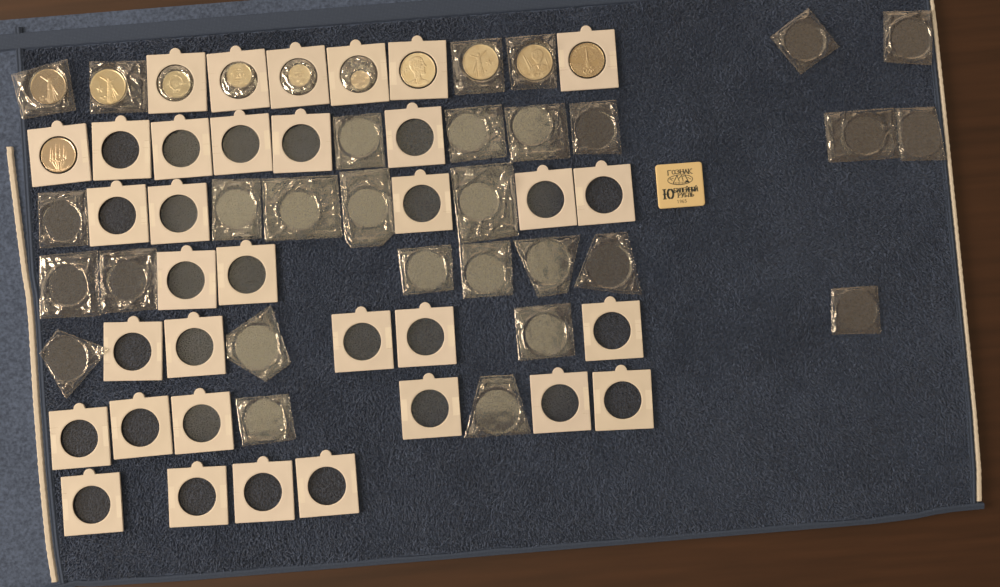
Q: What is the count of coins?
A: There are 11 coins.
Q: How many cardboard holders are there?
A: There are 34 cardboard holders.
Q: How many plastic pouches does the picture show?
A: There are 29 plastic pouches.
